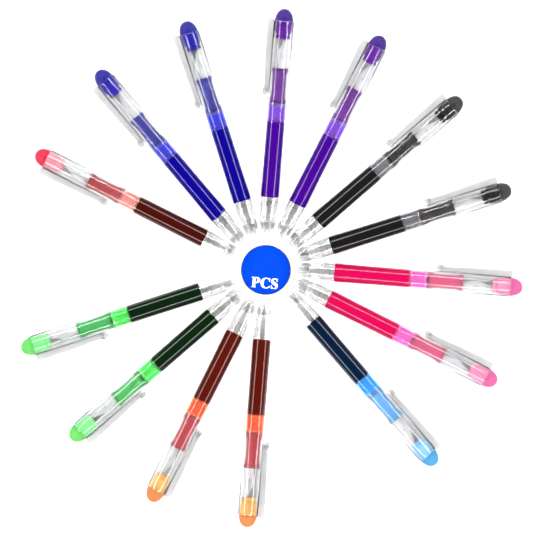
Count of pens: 14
